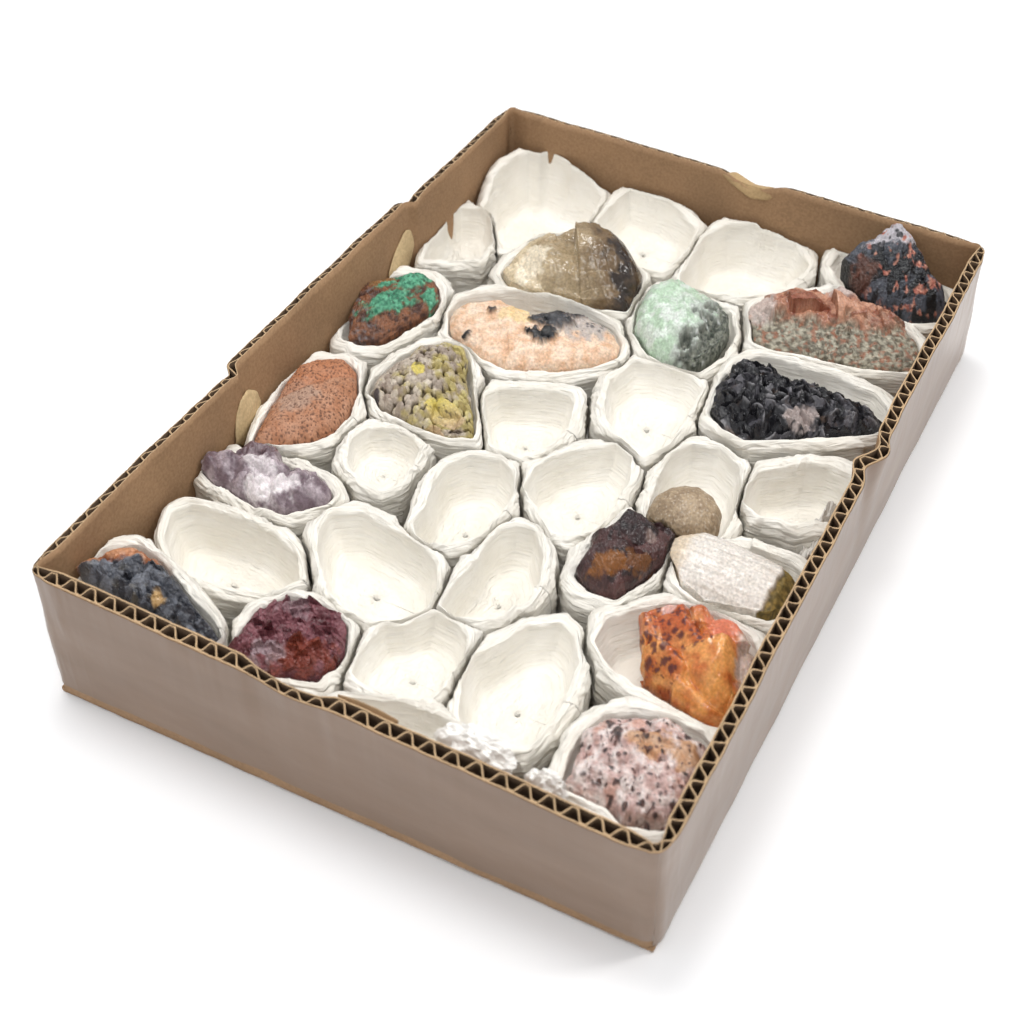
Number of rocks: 17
